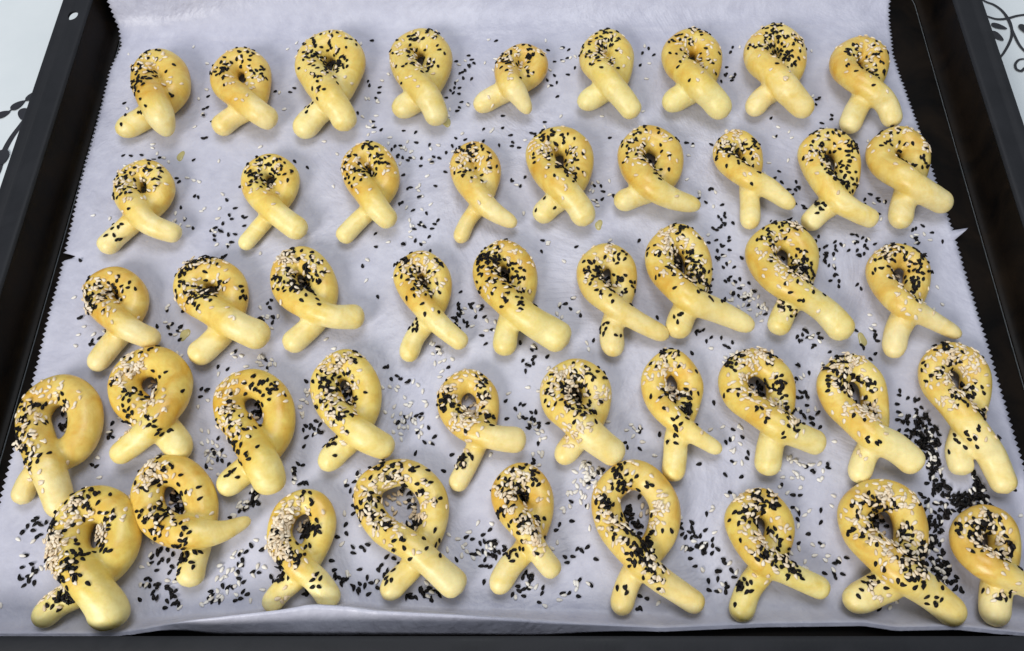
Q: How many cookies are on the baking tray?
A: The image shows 46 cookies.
